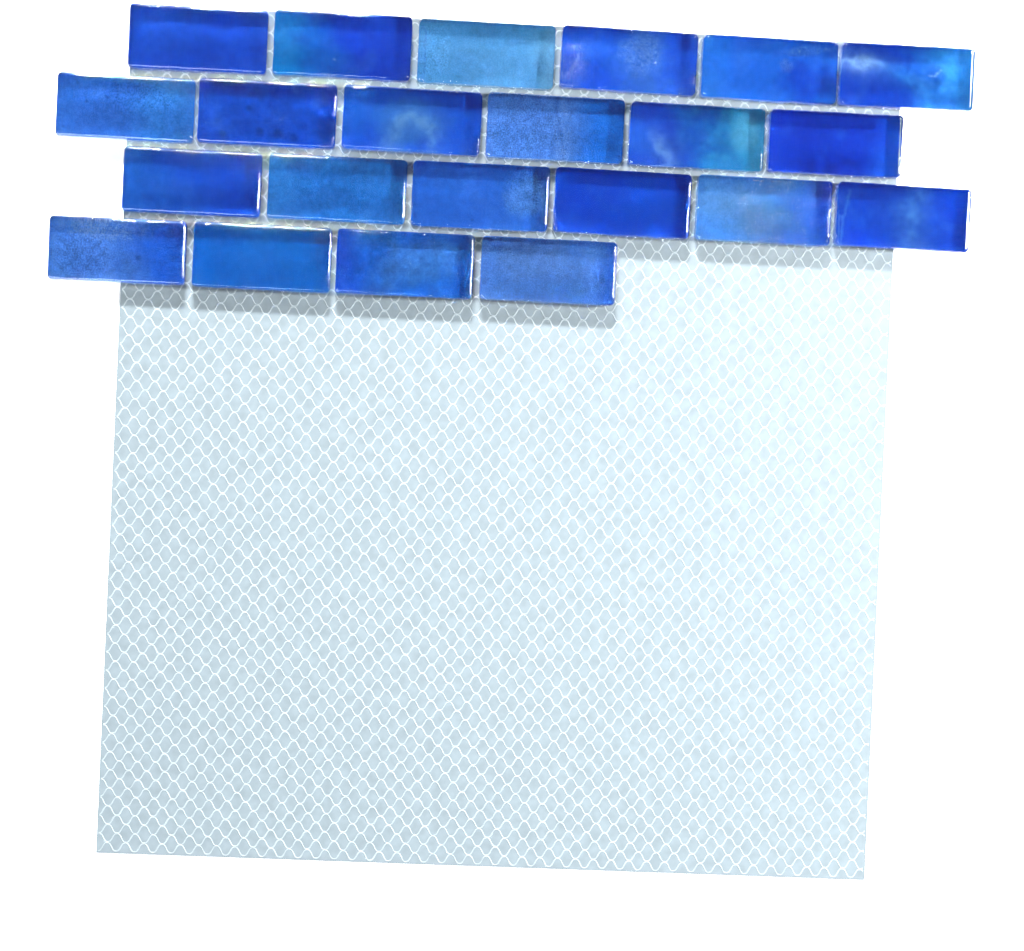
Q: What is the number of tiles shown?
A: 22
